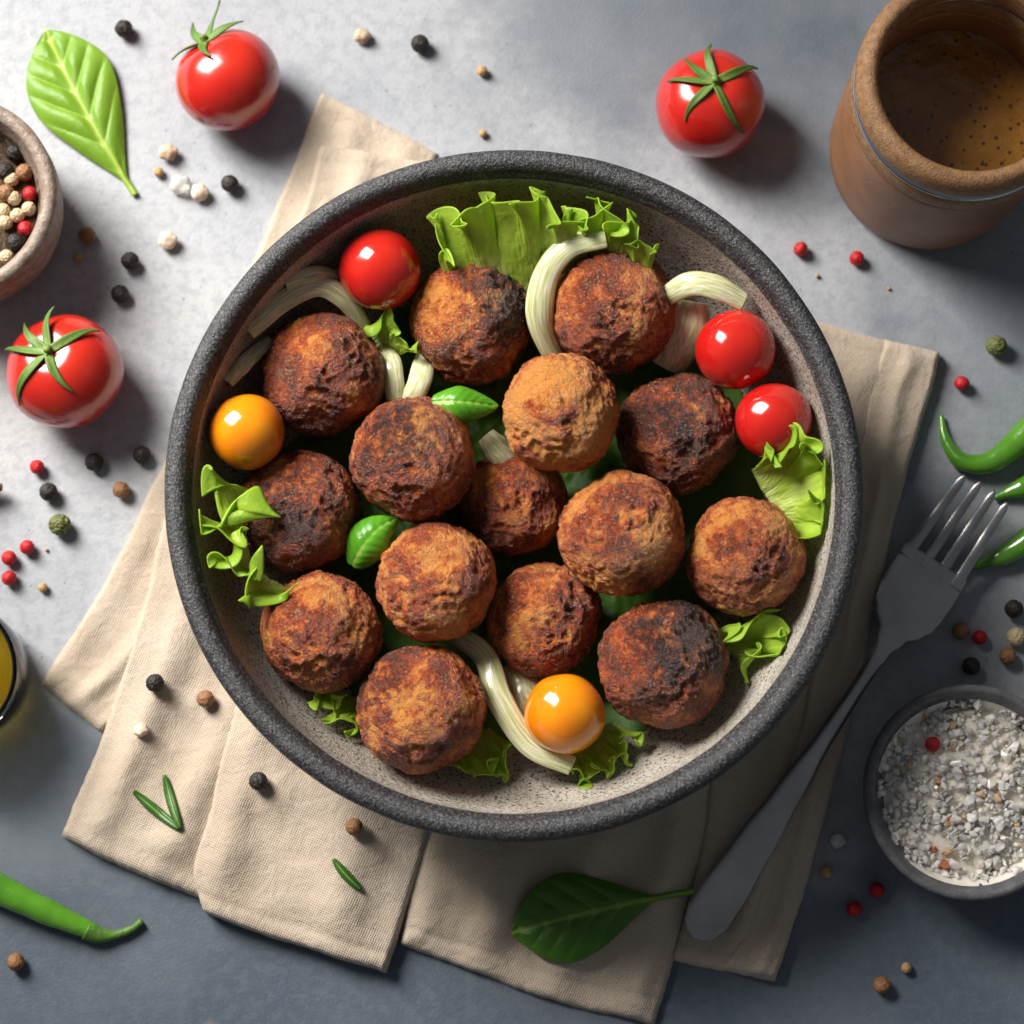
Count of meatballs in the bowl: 15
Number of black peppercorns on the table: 15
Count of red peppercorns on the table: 13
